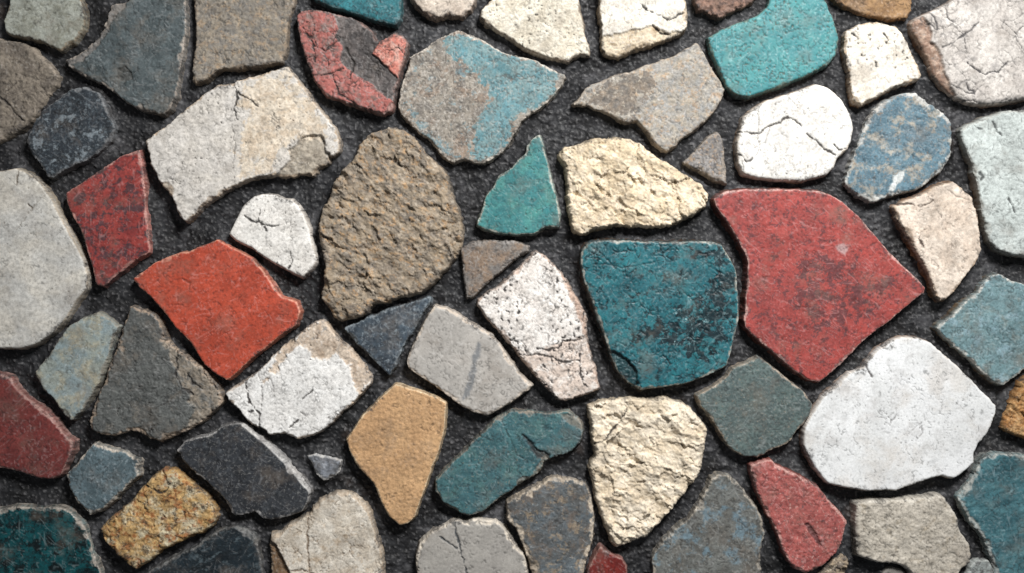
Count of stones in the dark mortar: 64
